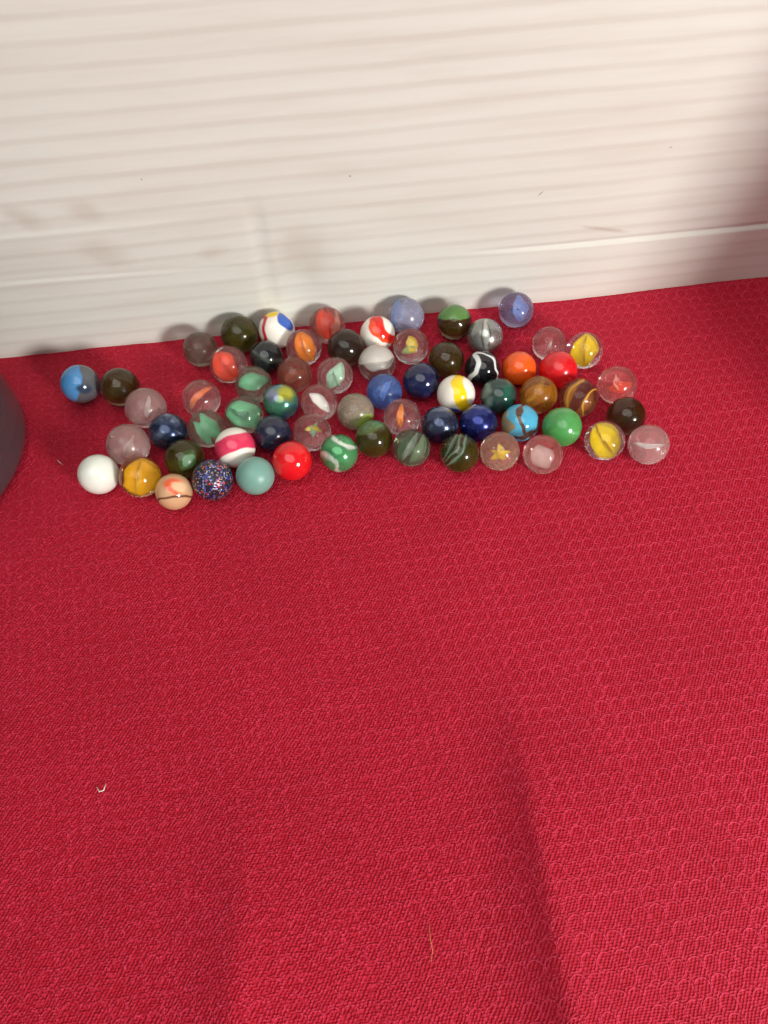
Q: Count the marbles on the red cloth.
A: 66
